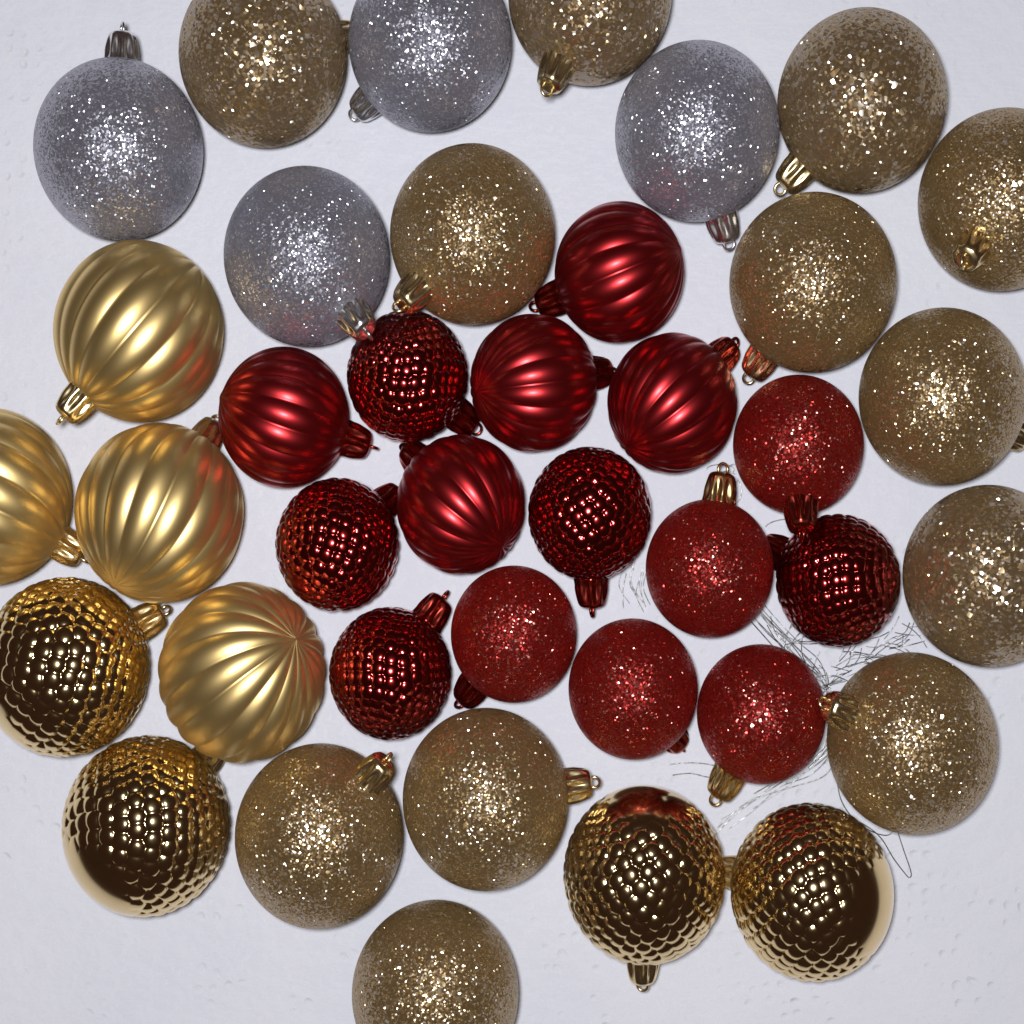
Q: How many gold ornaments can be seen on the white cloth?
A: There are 20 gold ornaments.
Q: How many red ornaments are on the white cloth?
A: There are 15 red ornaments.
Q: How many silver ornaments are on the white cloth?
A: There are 4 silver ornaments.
